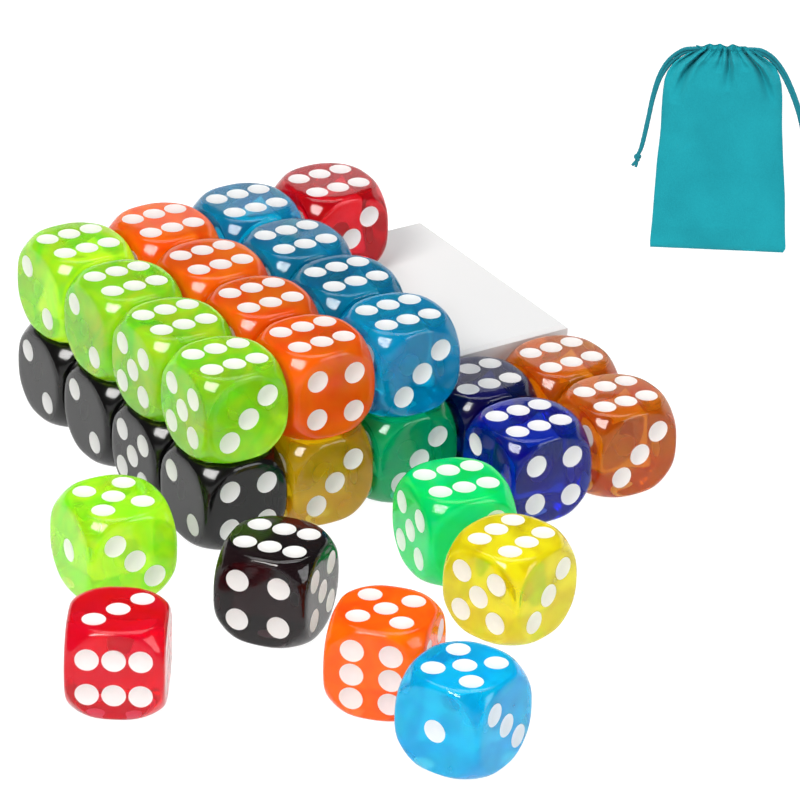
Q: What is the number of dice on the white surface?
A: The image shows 30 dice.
